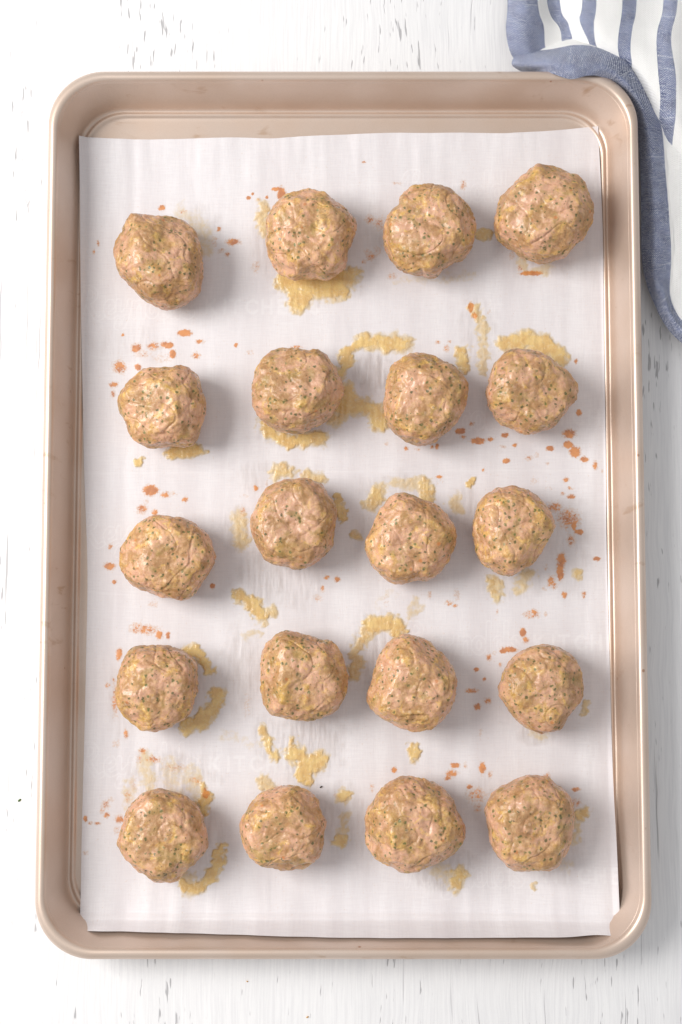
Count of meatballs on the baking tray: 20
